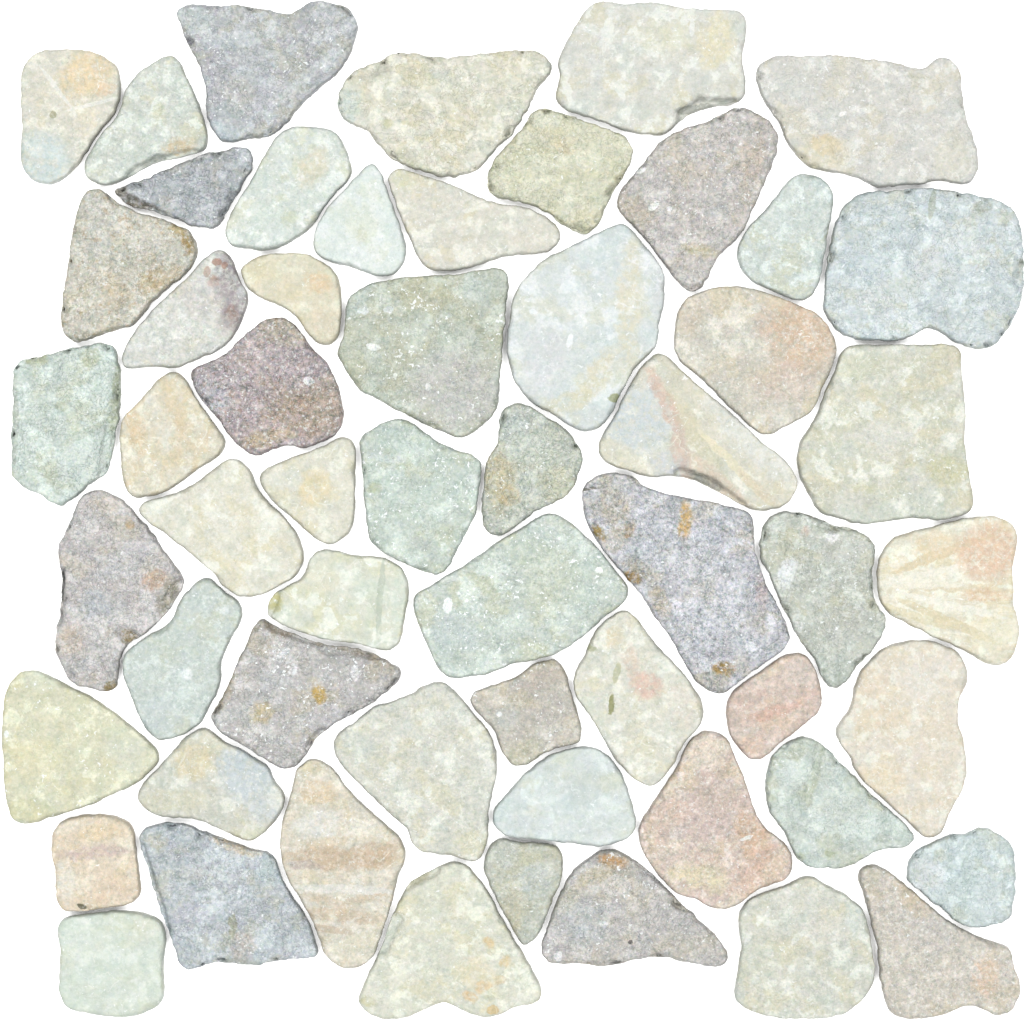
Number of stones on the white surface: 57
